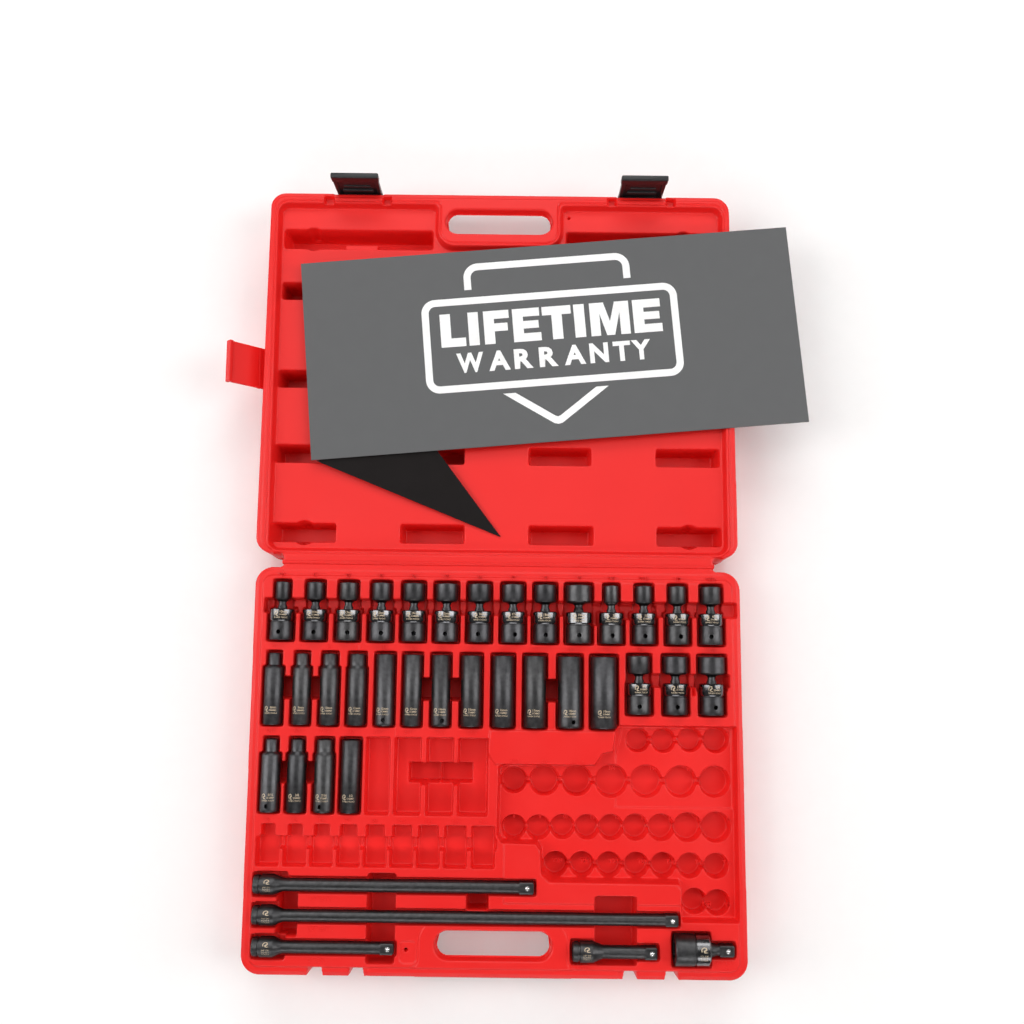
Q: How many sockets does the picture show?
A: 33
